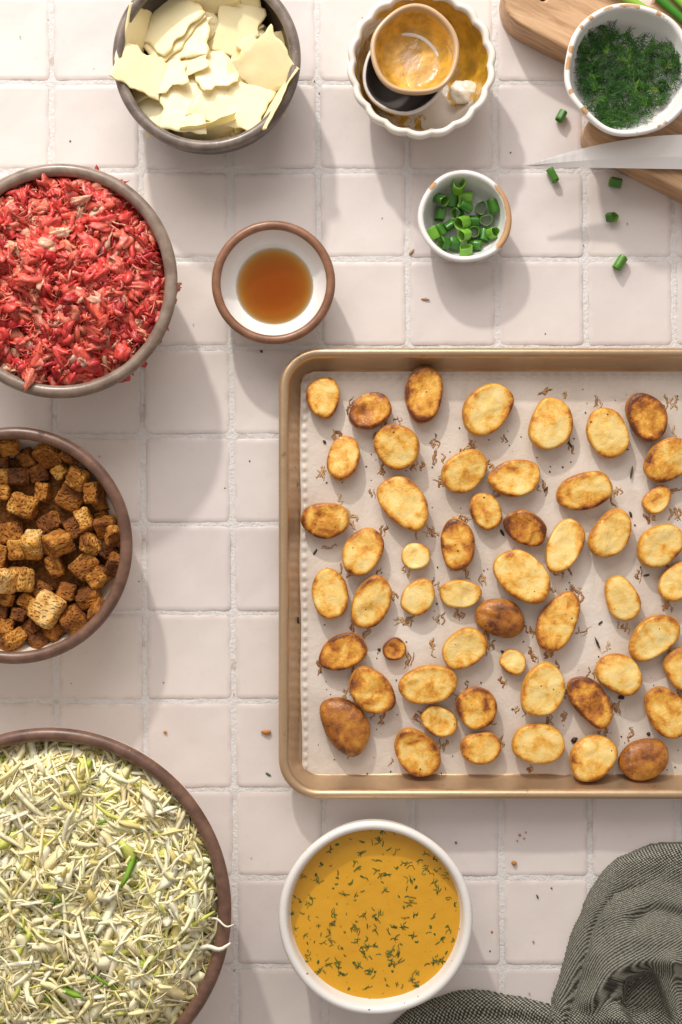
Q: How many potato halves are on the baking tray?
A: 53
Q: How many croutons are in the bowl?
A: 50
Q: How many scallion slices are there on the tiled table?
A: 28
